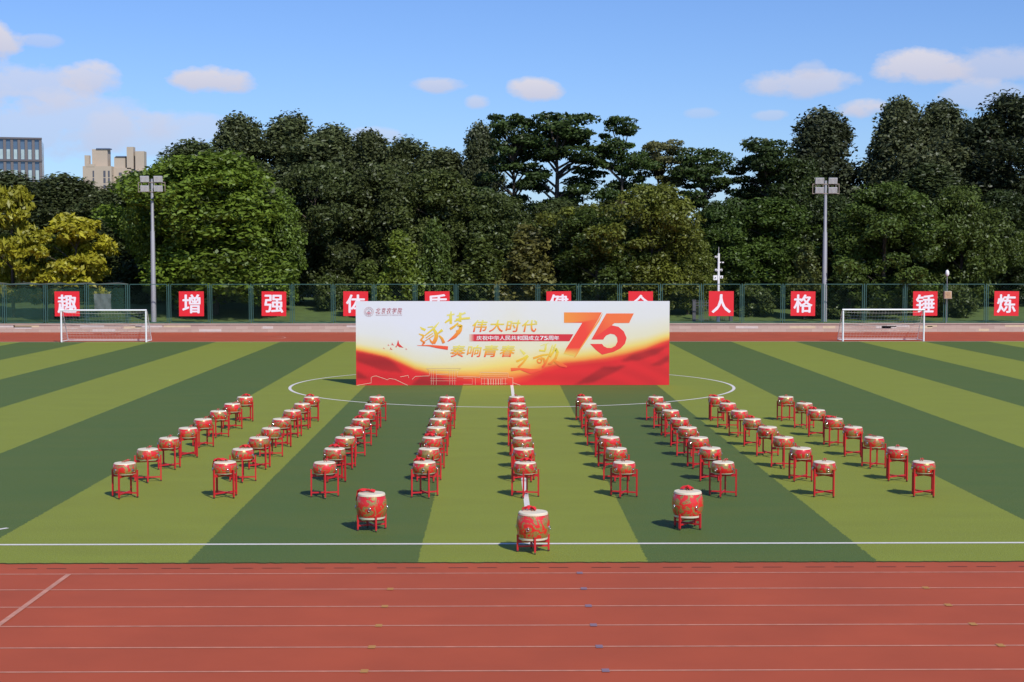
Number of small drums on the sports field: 72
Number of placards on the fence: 11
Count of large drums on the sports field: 3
